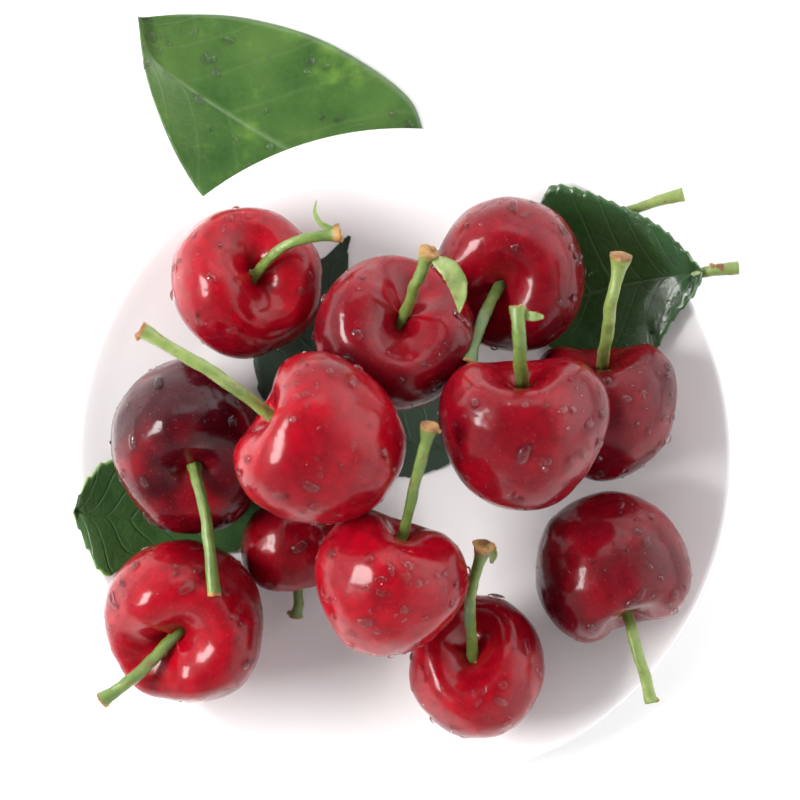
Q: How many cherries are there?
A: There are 12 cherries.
